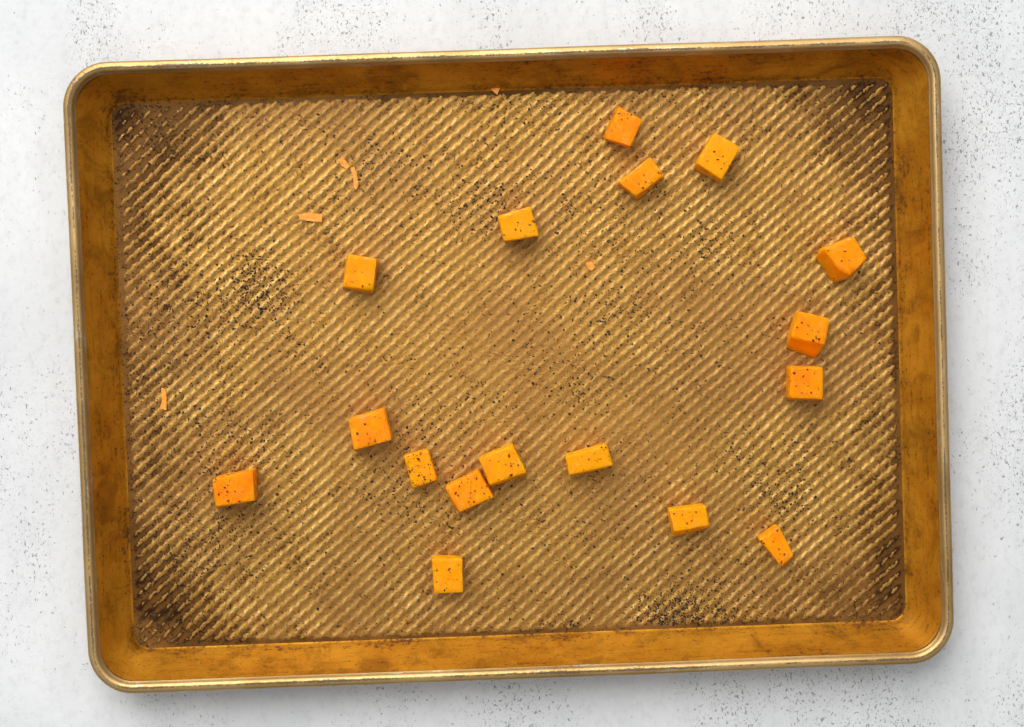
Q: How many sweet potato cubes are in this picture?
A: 17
